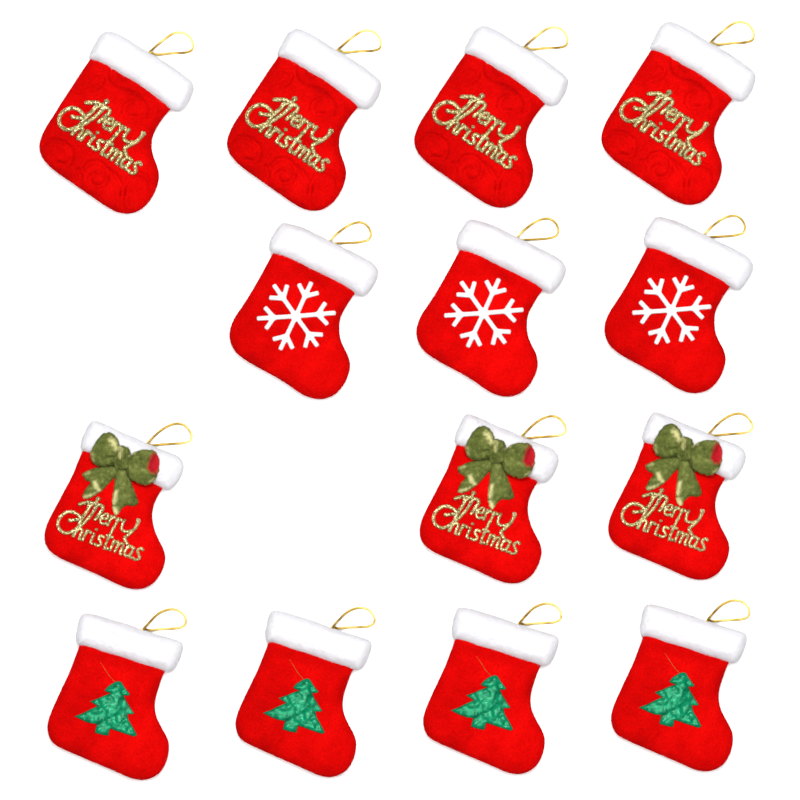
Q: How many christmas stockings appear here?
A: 14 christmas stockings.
